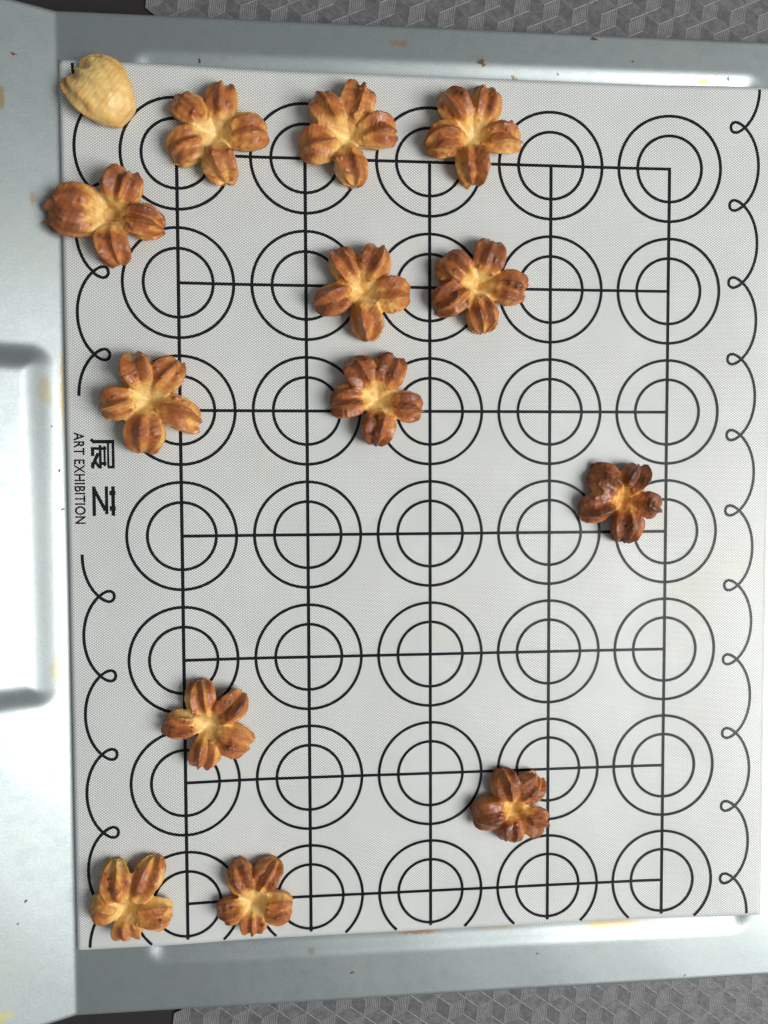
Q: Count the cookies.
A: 14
